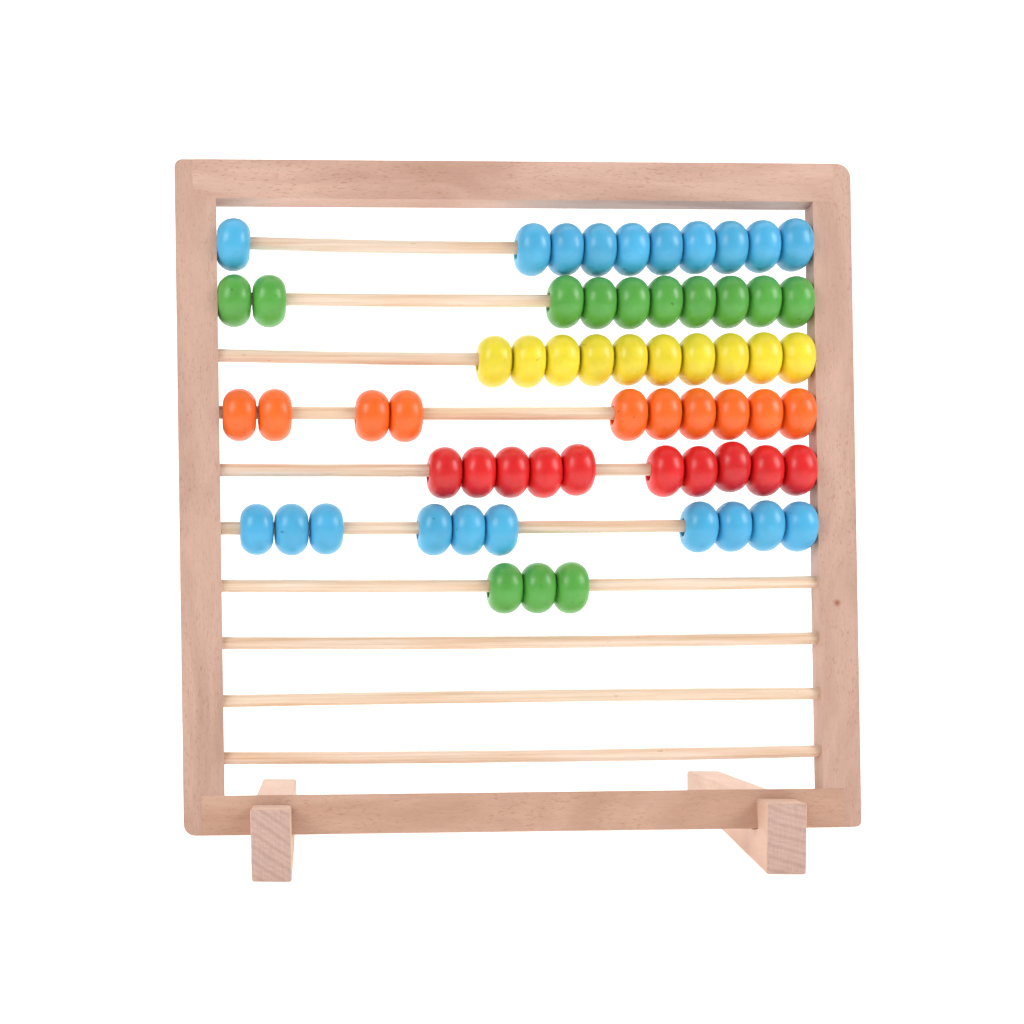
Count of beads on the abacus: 63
